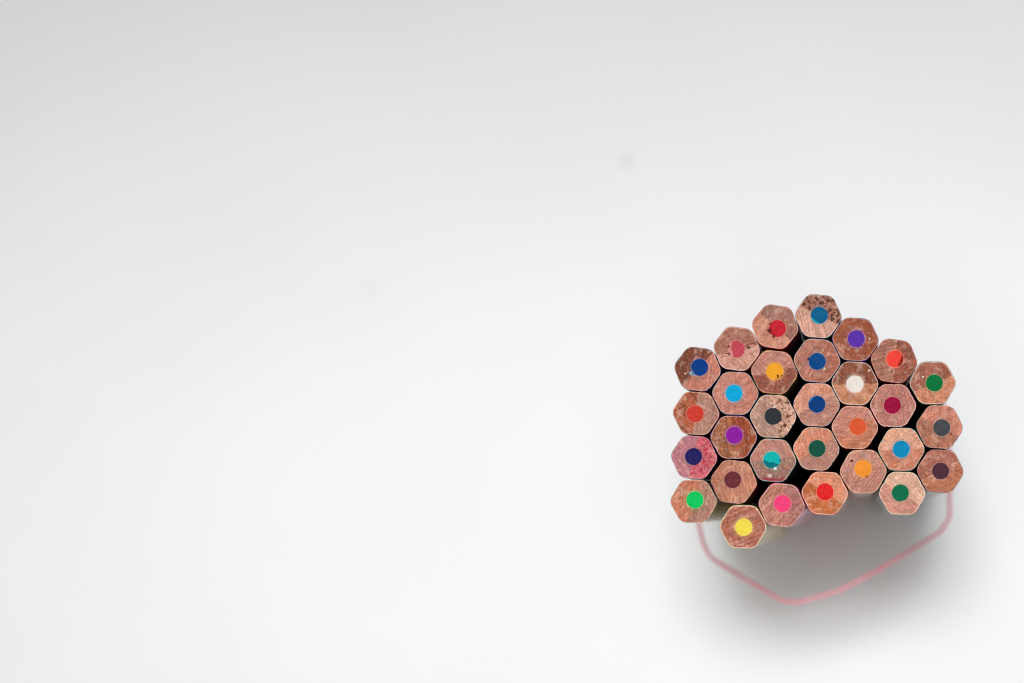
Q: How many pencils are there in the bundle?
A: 30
